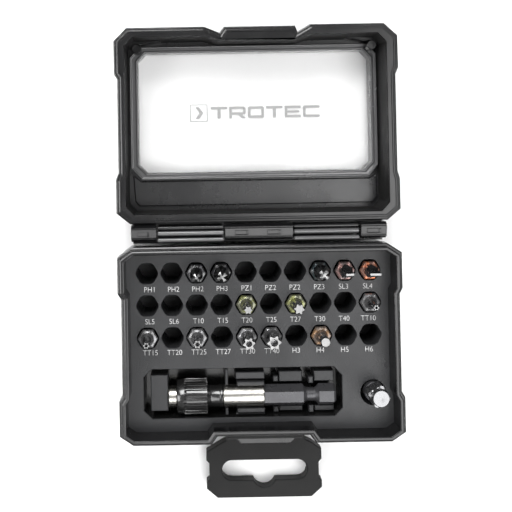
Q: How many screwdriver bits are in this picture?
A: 13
